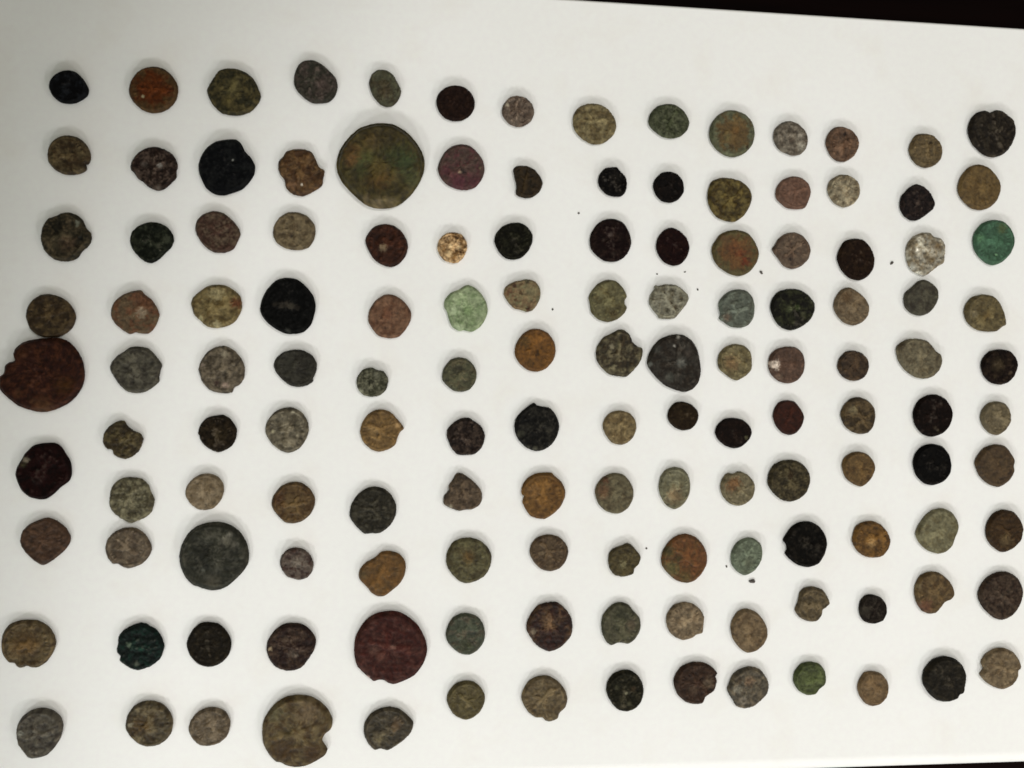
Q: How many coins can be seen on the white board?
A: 139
